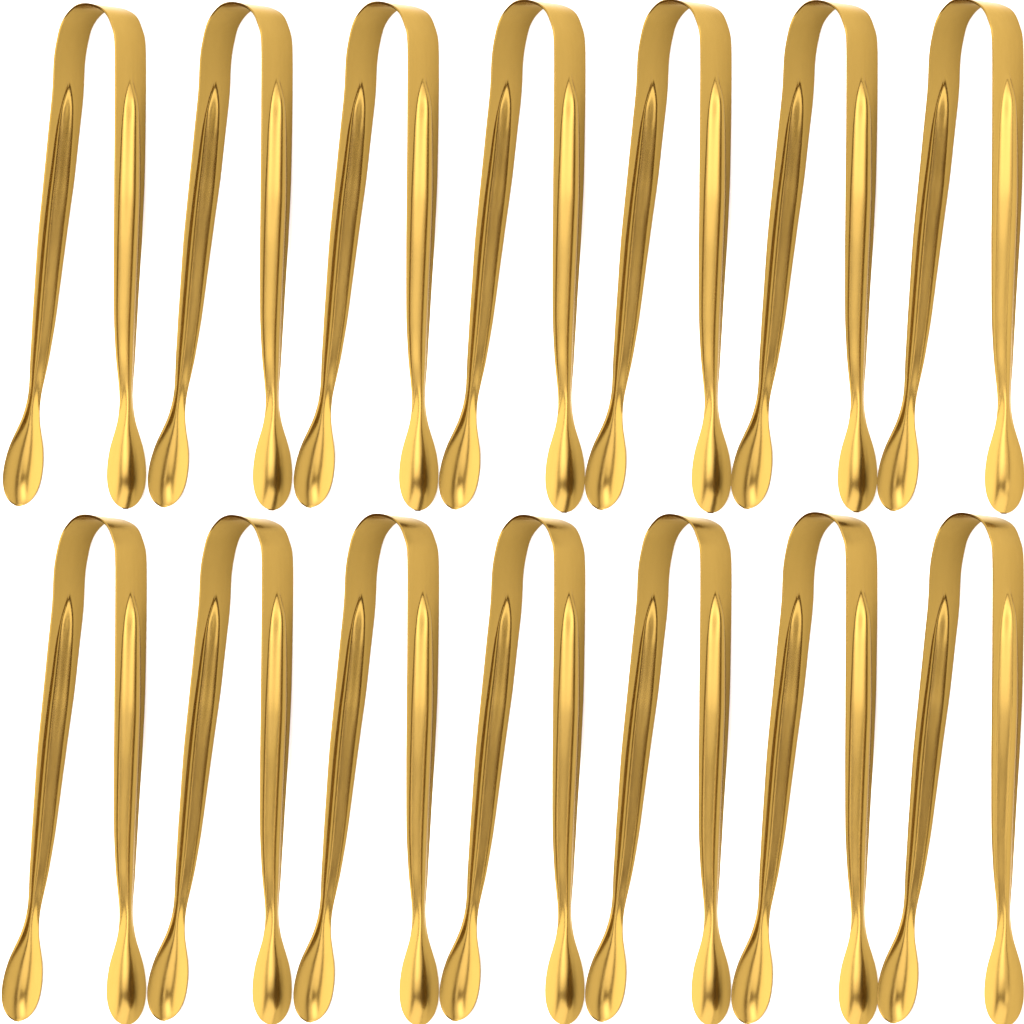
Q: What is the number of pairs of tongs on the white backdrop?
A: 14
